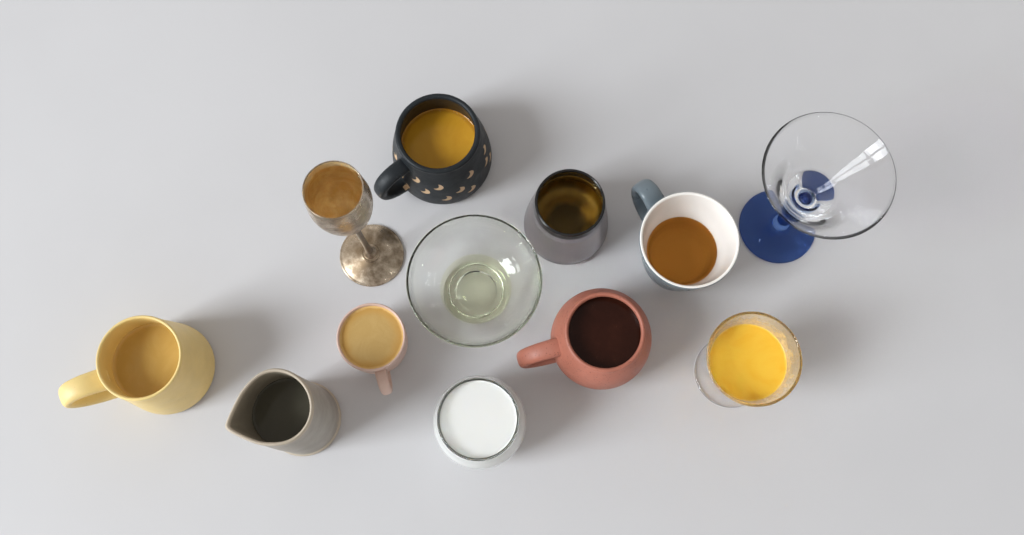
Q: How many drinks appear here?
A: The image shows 12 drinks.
